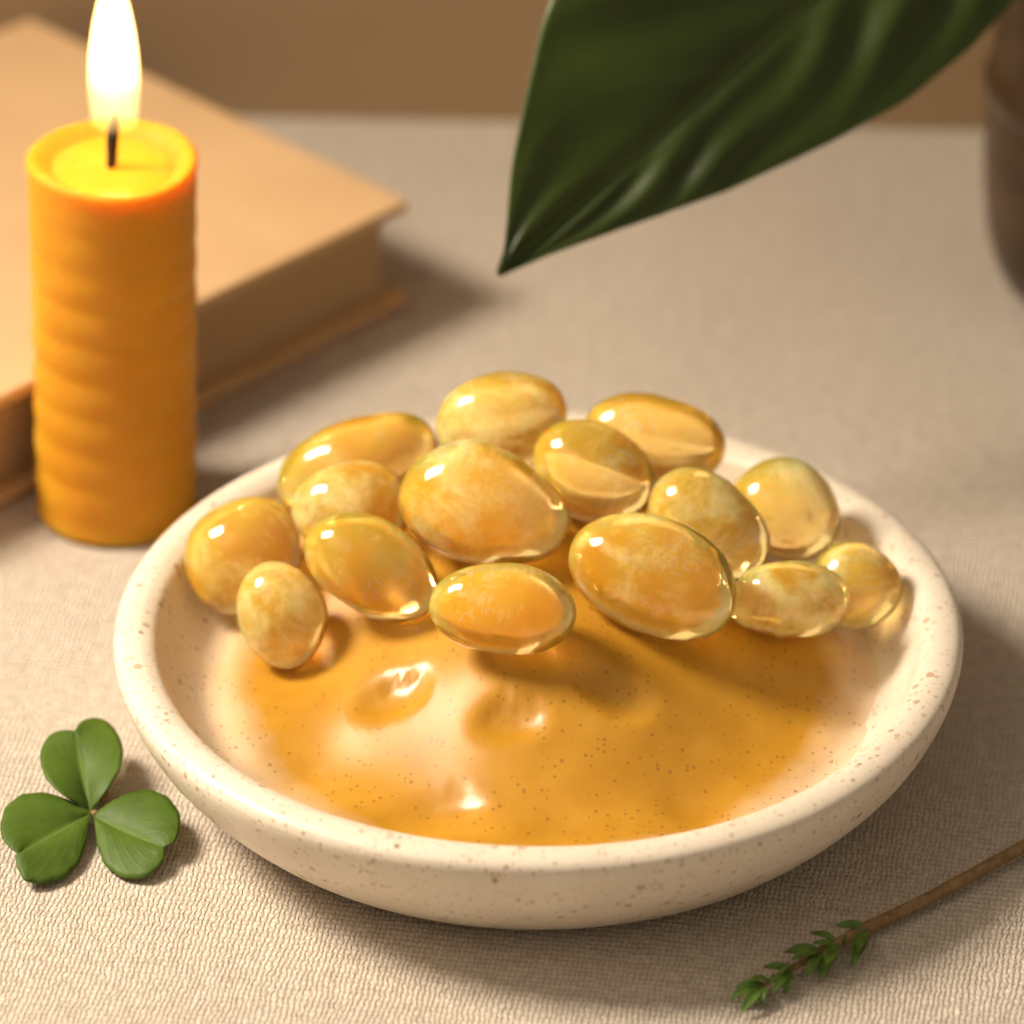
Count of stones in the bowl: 15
